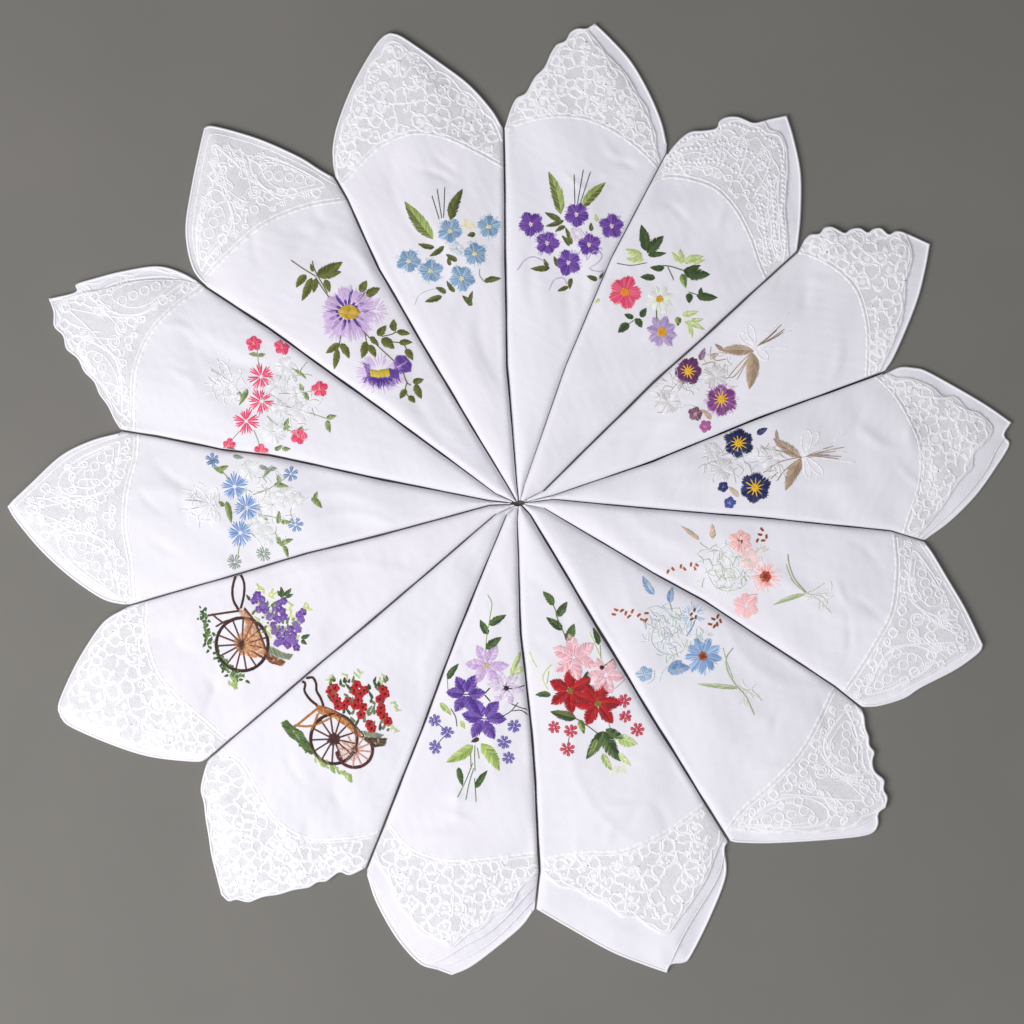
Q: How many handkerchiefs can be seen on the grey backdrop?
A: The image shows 14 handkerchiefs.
